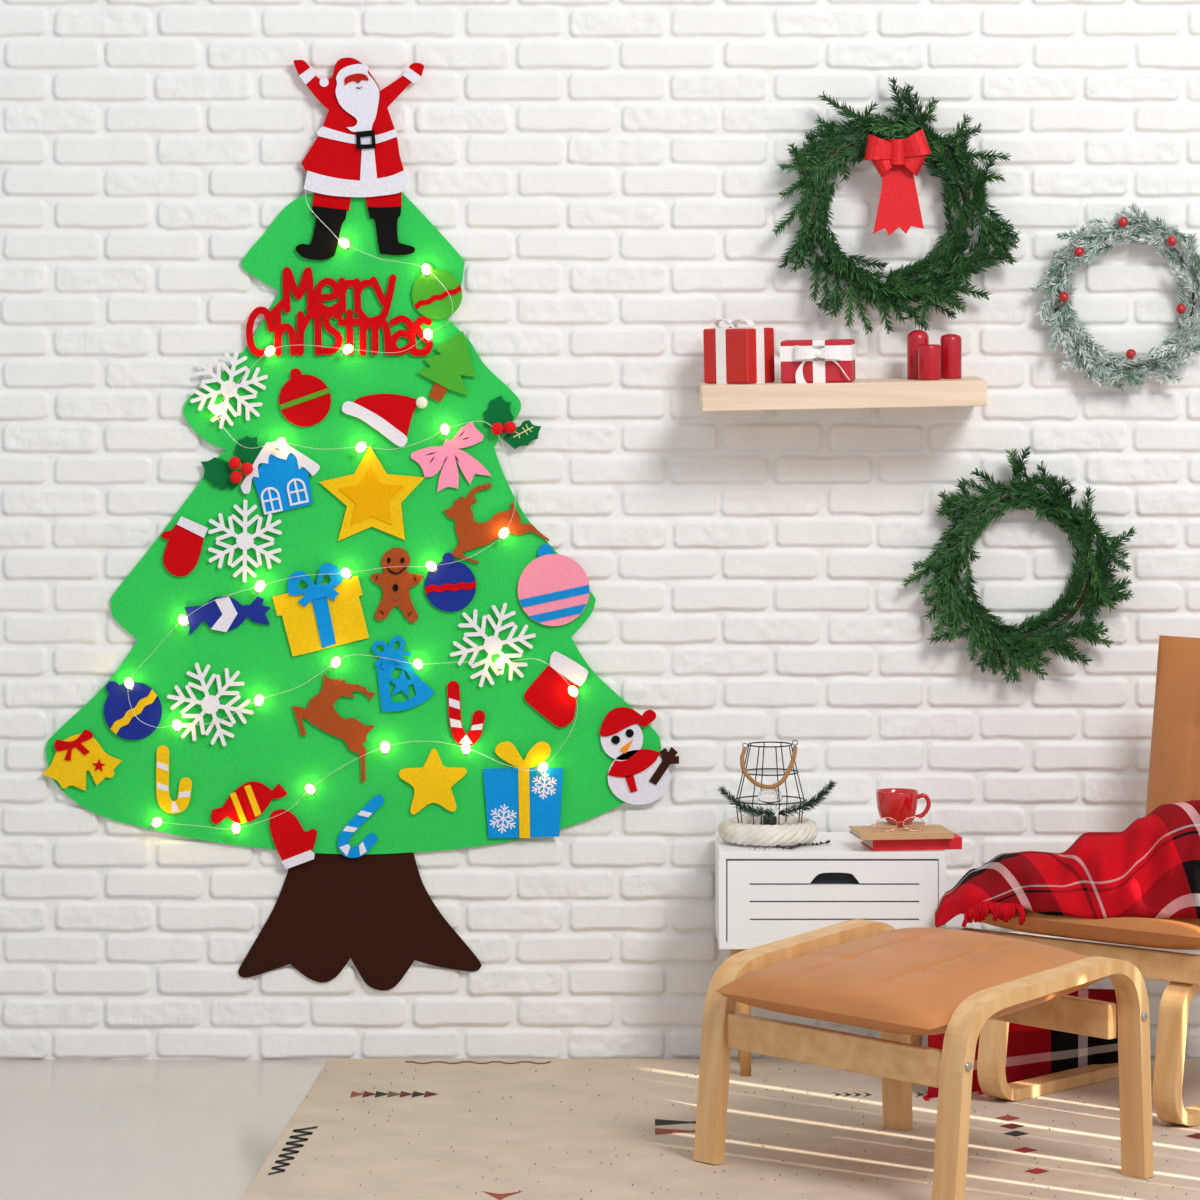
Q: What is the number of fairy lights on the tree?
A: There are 27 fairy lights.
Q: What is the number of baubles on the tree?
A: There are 5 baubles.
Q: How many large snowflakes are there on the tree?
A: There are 4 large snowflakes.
